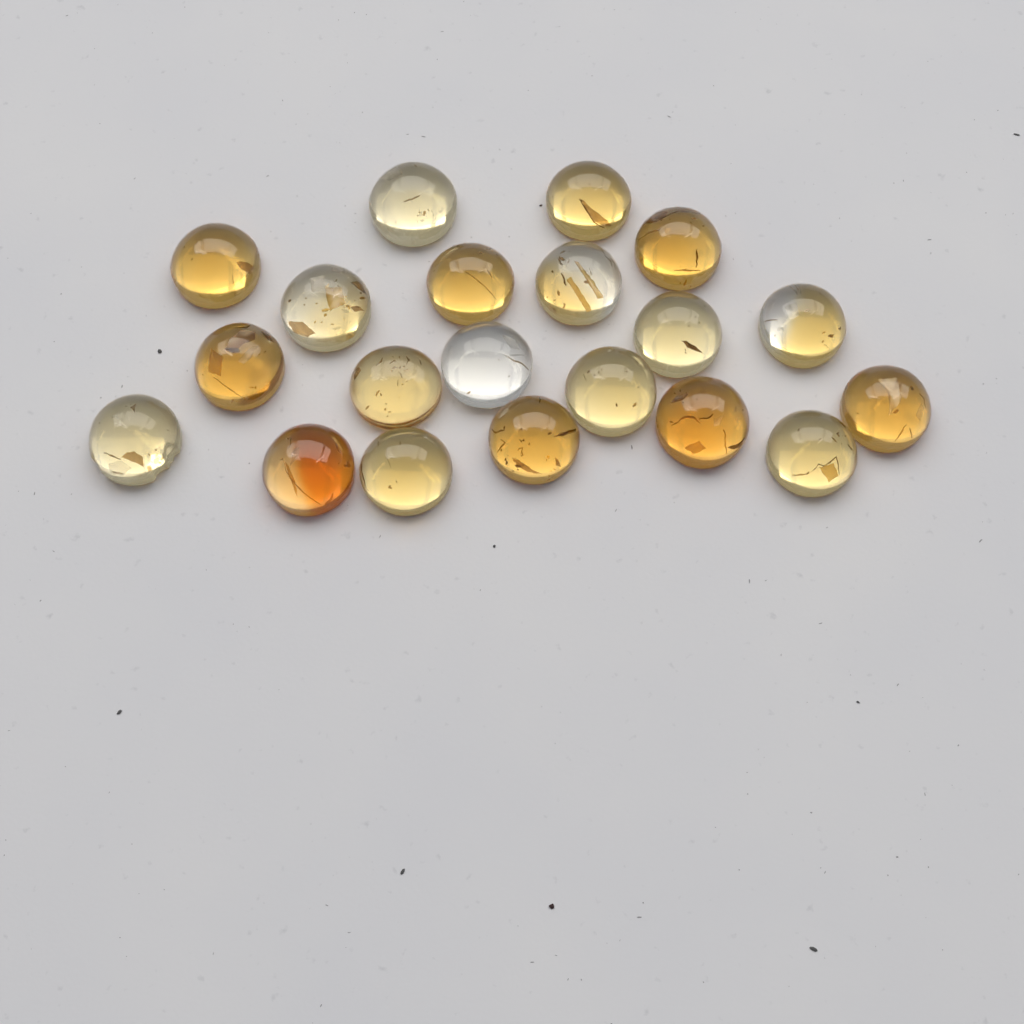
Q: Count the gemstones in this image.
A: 20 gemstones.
